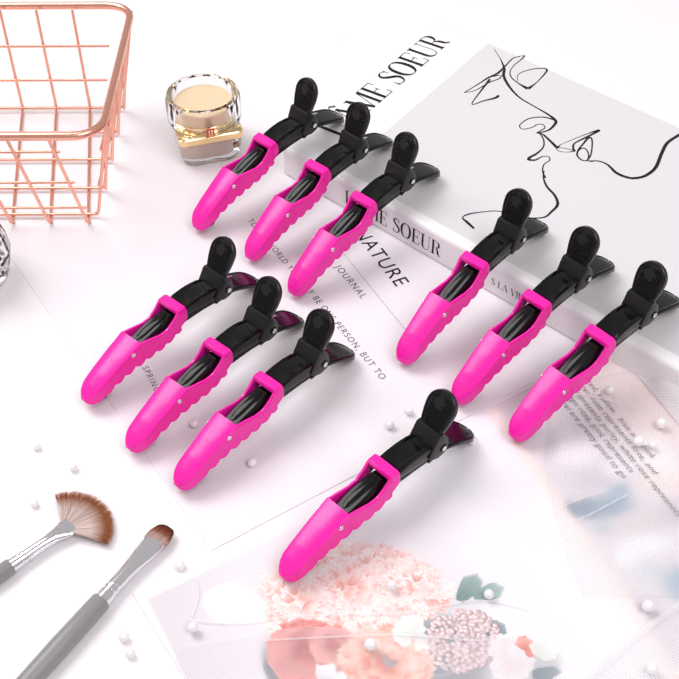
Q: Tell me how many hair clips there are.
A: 10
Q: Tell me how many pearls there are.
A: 21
